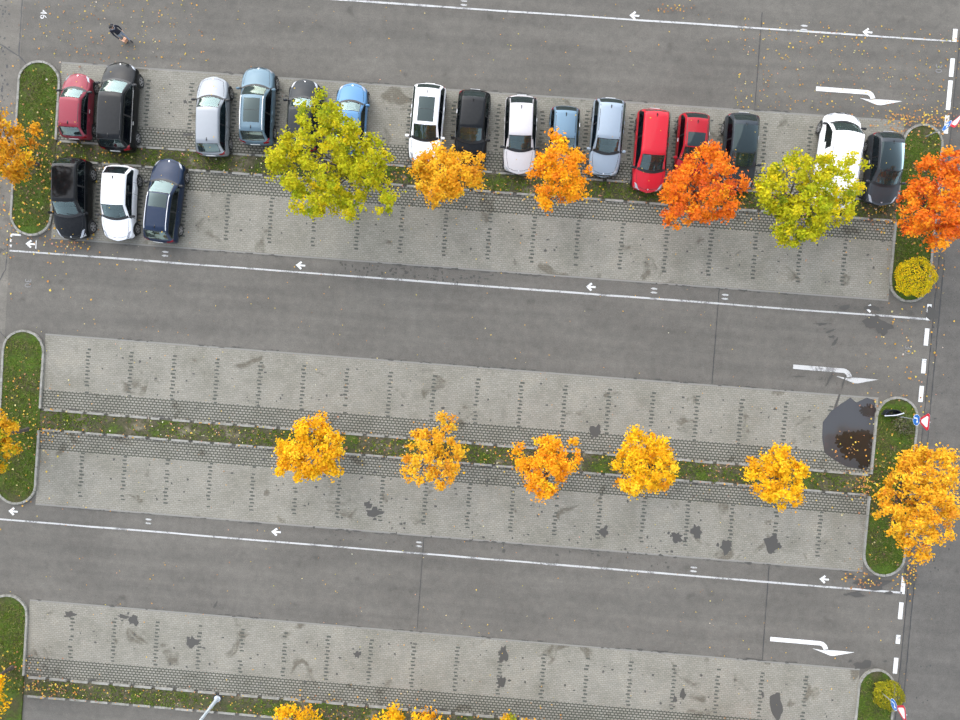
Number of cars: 19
